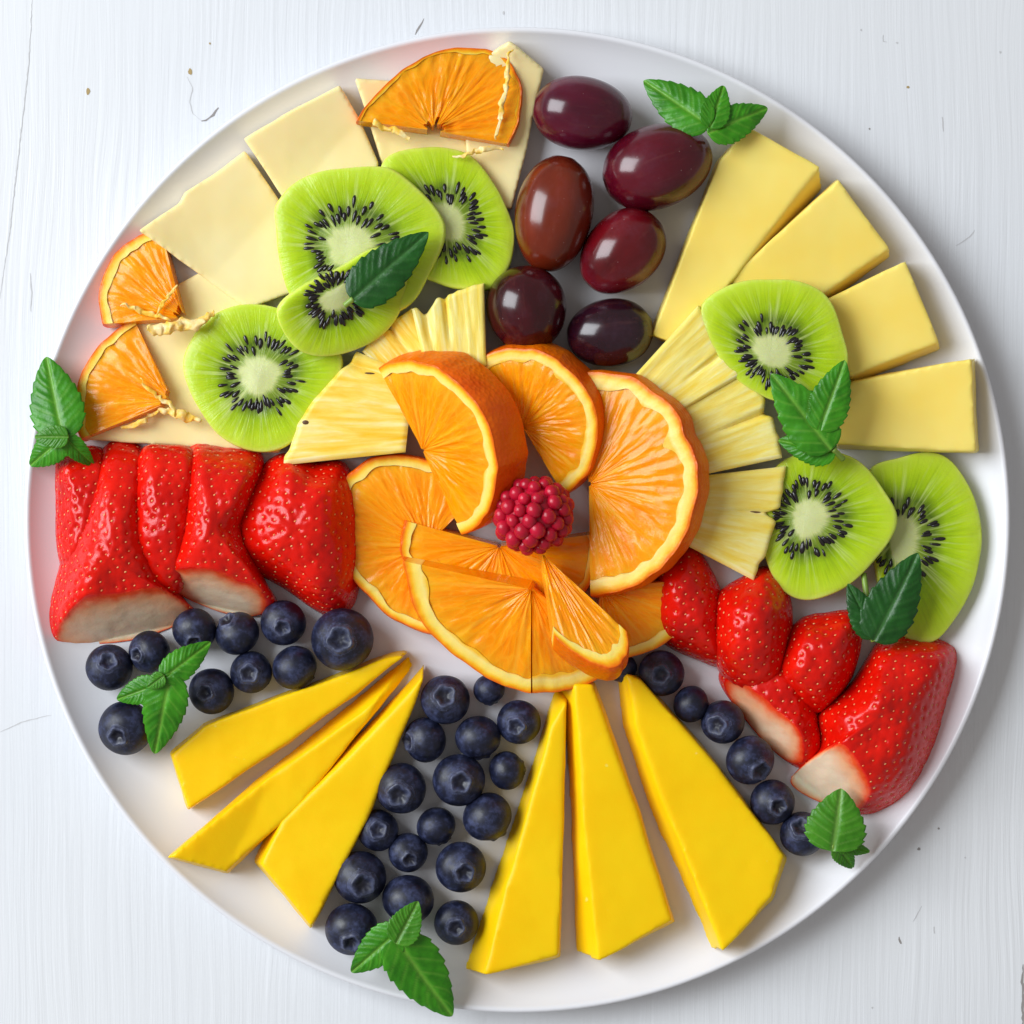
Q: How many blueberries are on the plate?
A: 34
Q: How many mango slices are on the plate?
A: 6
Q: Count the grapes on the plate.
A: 6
